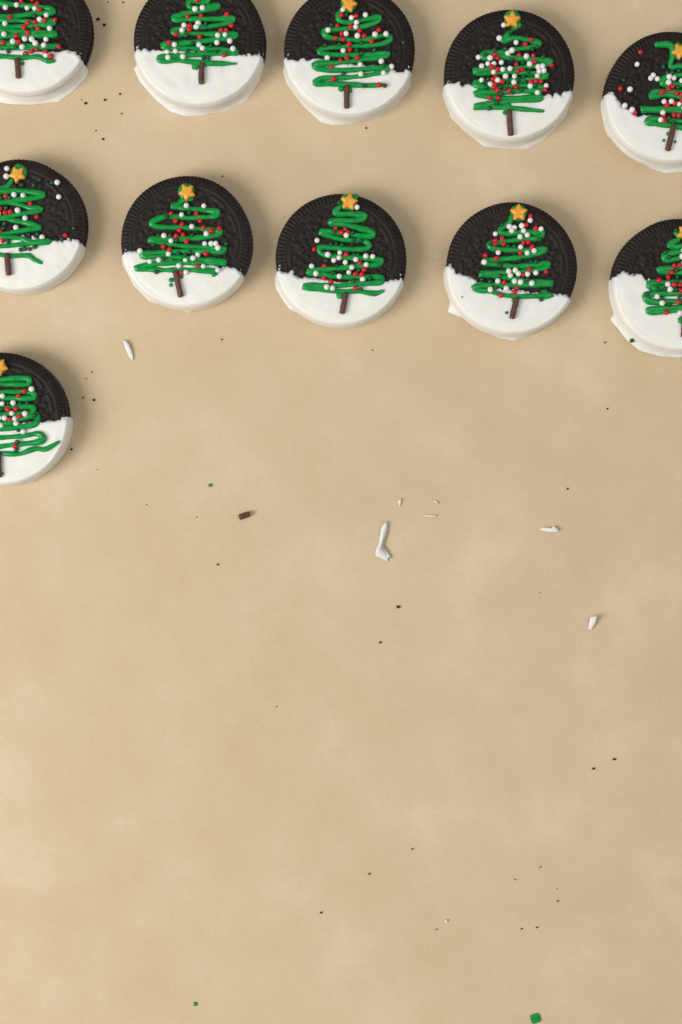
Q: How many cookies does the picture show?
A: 11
